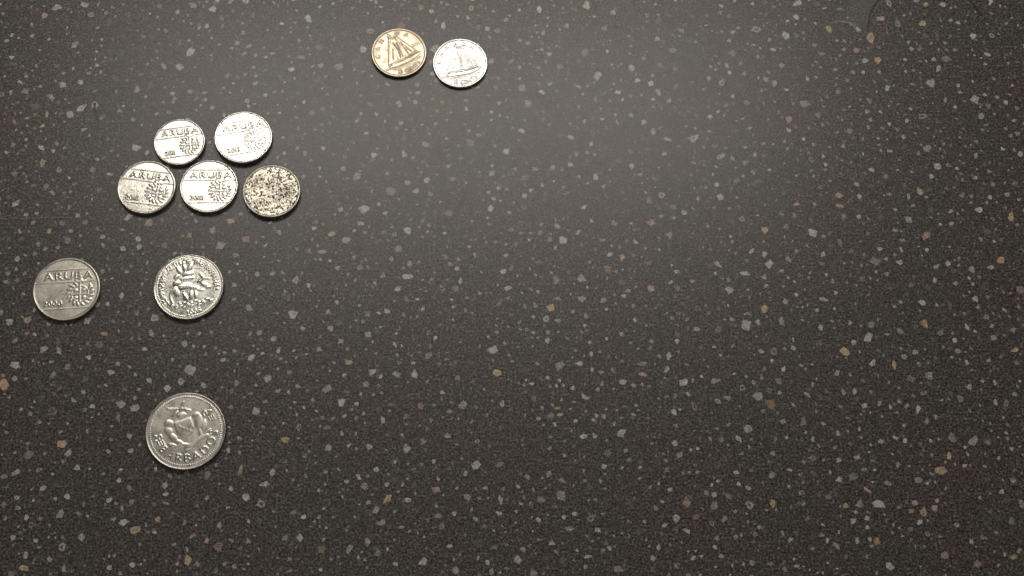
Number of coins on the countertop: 10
